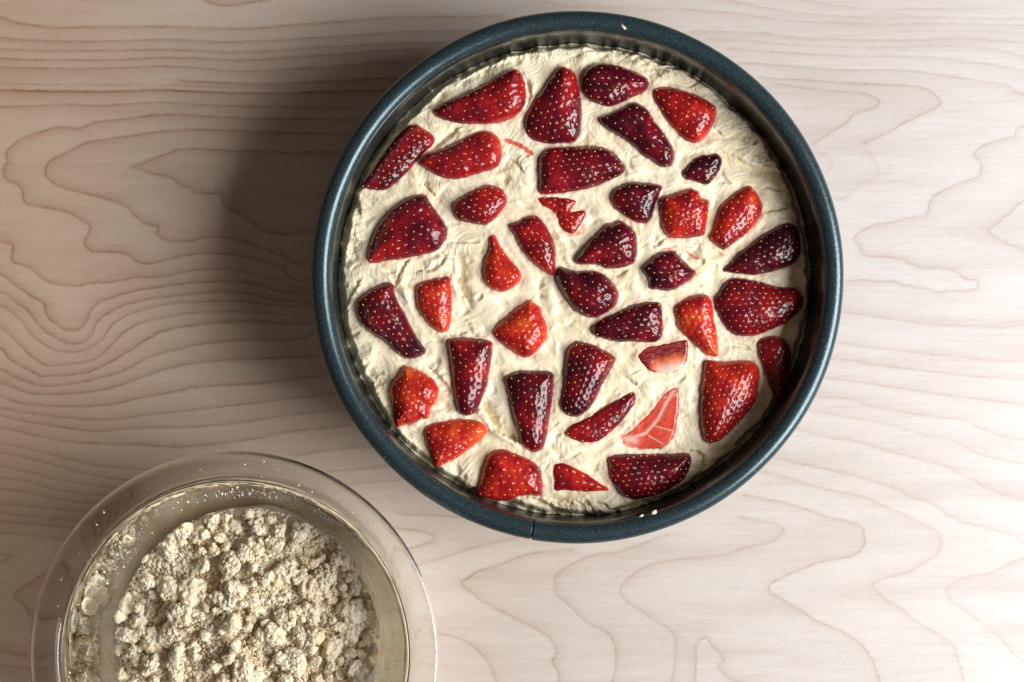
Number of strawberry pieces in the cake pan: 40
